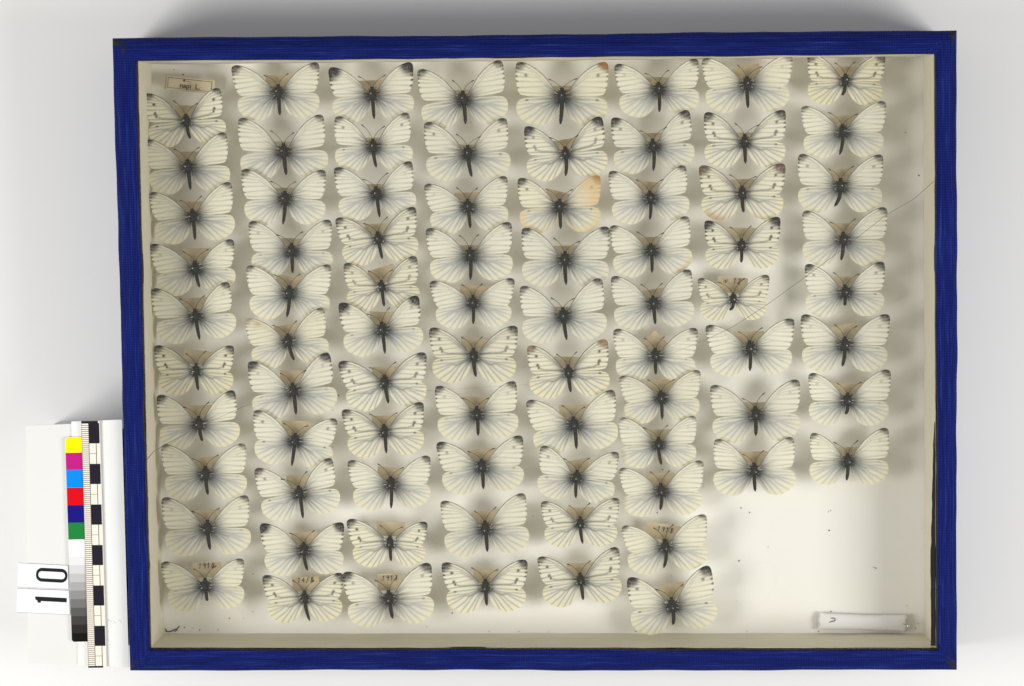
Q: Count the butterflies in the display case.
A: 79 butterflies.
